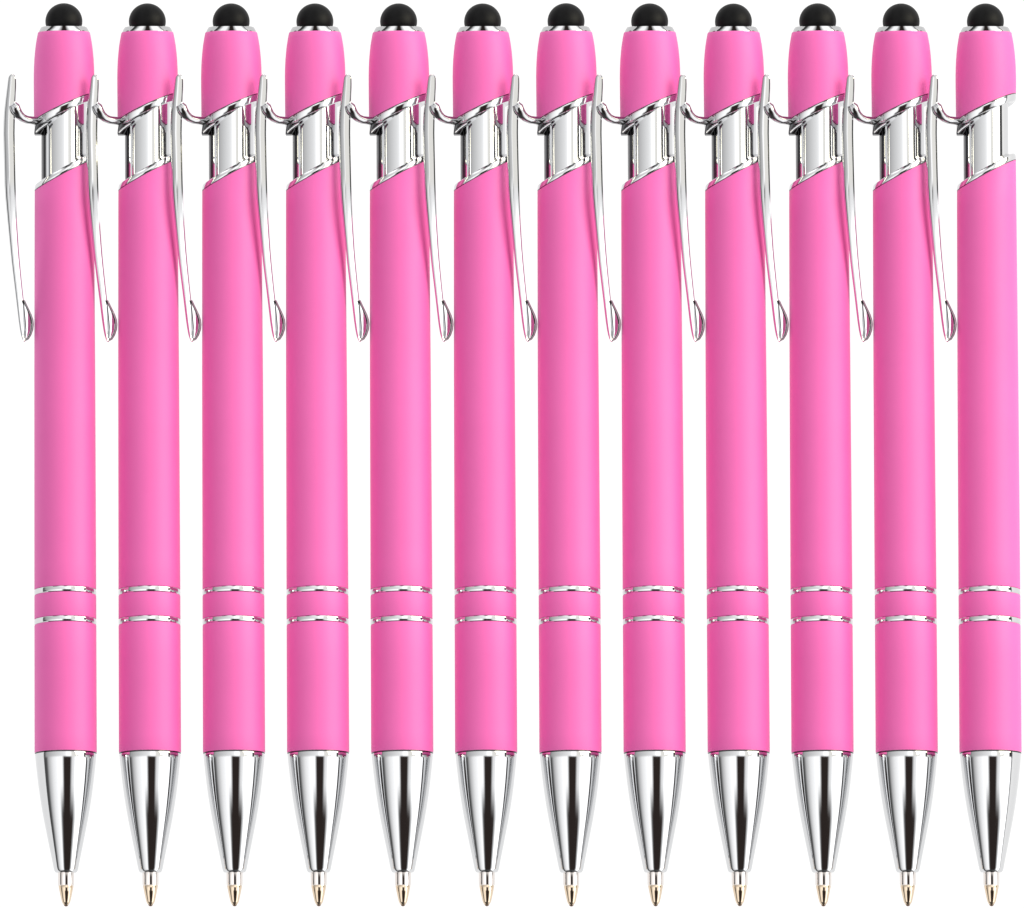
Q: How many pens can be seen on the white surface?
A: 12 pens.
